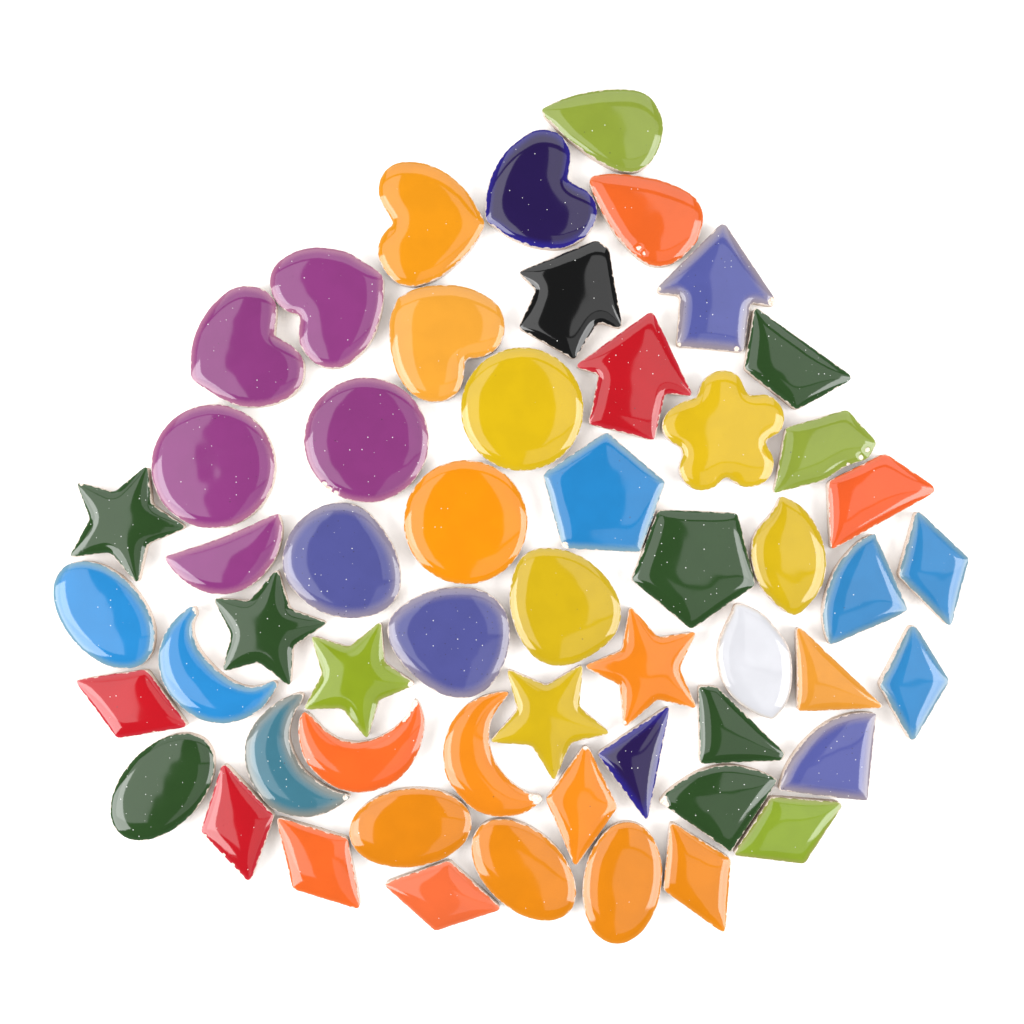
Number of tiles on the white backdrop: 55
